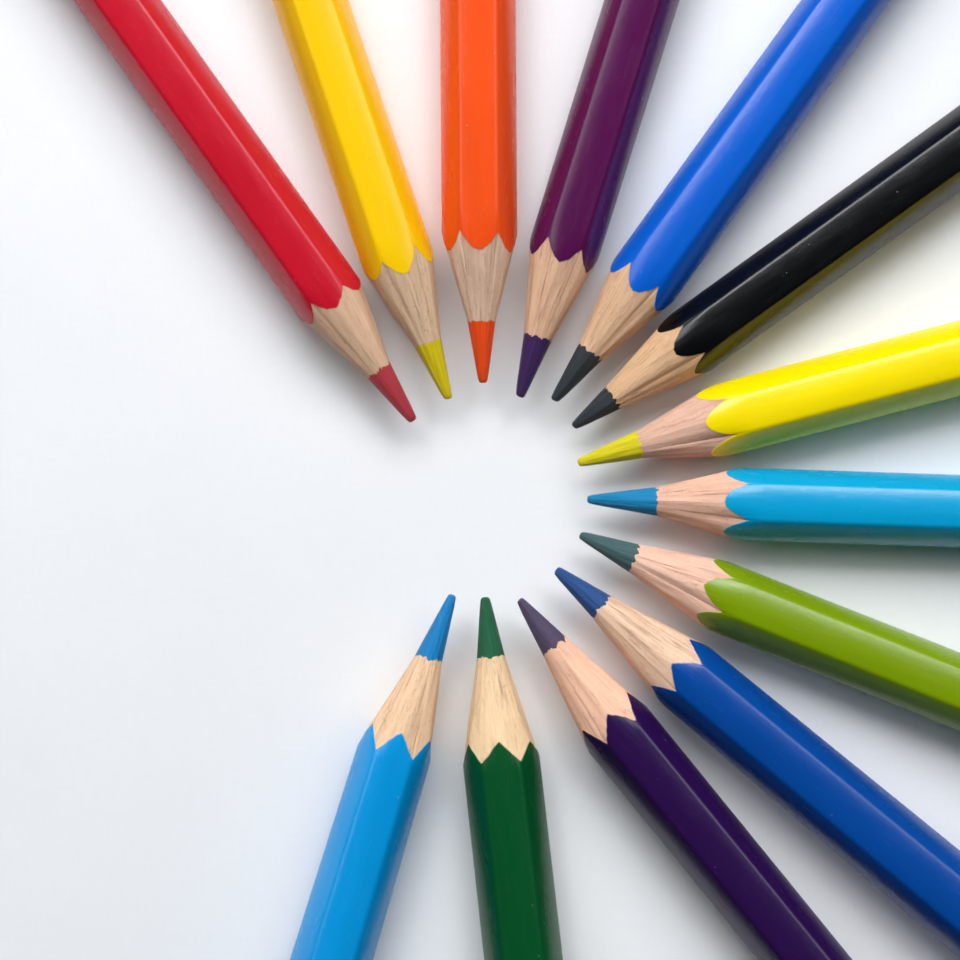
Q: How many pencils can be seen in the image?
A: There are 13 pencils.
